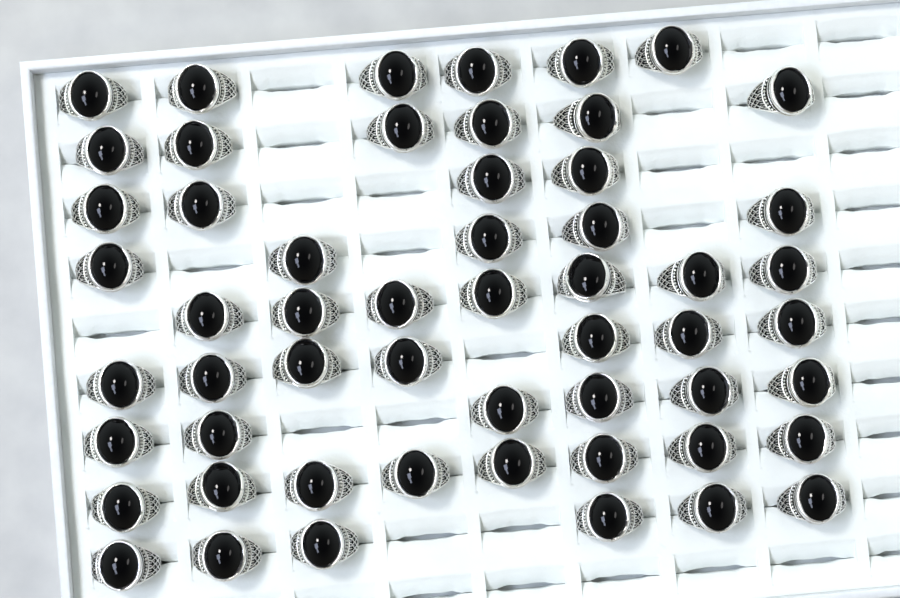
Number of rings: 55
